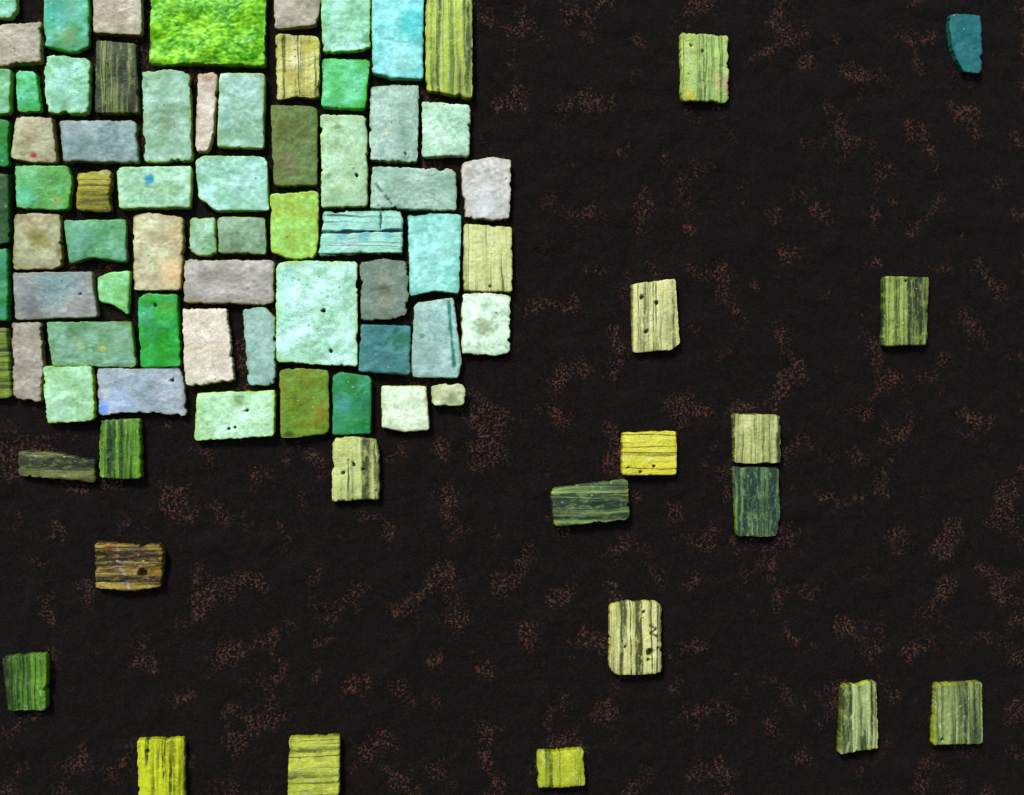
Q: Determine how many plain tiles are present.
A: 57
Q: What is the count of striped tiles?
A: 25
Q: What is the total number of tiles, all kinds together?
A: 82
